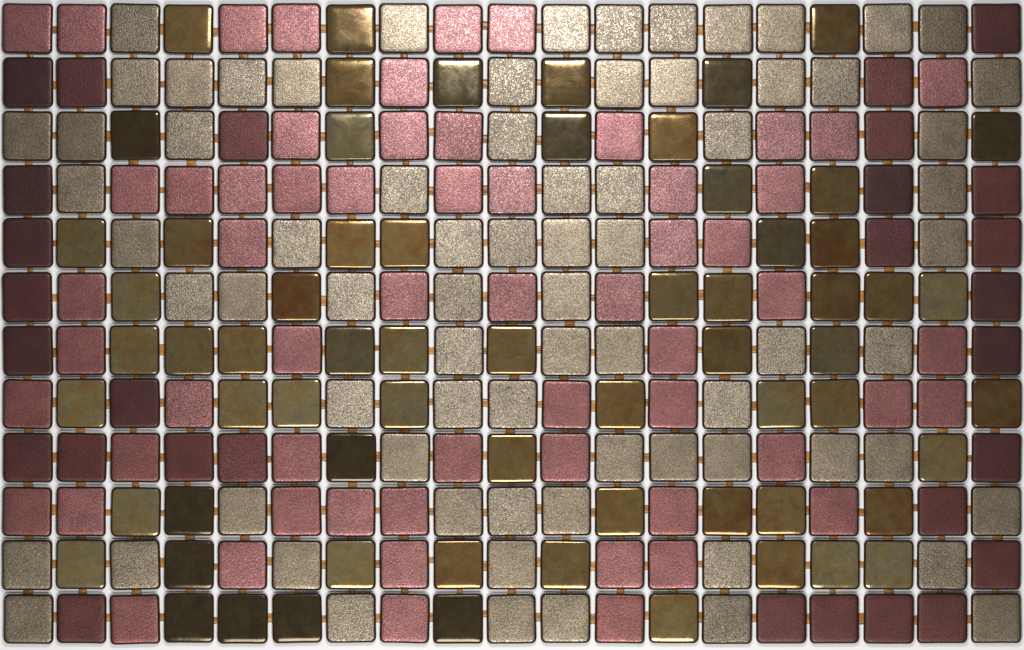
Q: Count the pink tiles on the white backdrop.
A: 60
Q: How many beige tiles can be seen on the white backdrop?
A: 74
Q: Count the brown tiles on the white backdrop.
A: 65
